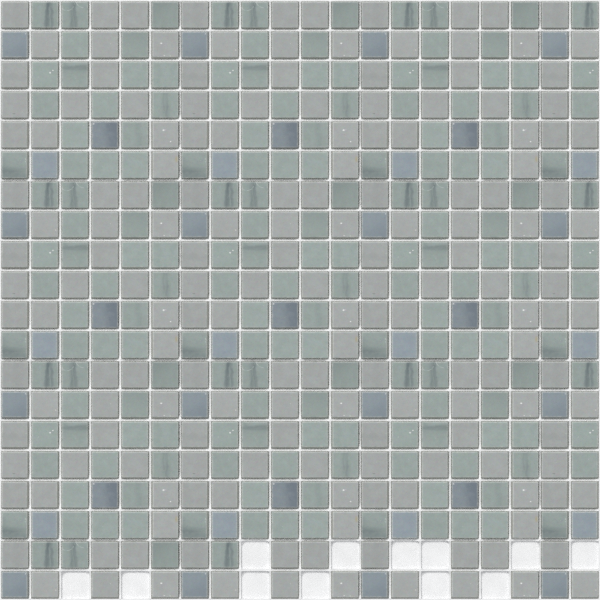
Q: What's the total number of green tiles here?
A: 178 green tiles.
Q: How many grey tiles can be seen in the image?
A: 173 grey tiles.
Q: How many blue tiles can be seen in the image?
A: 37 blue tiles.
